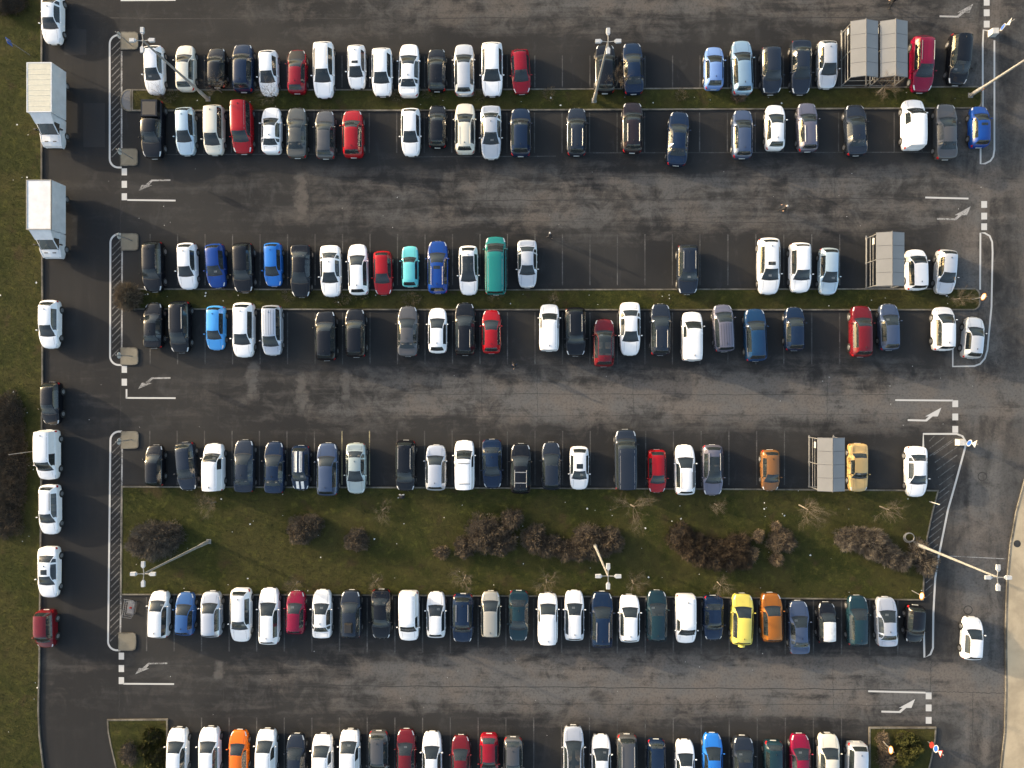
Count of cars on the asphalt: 172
